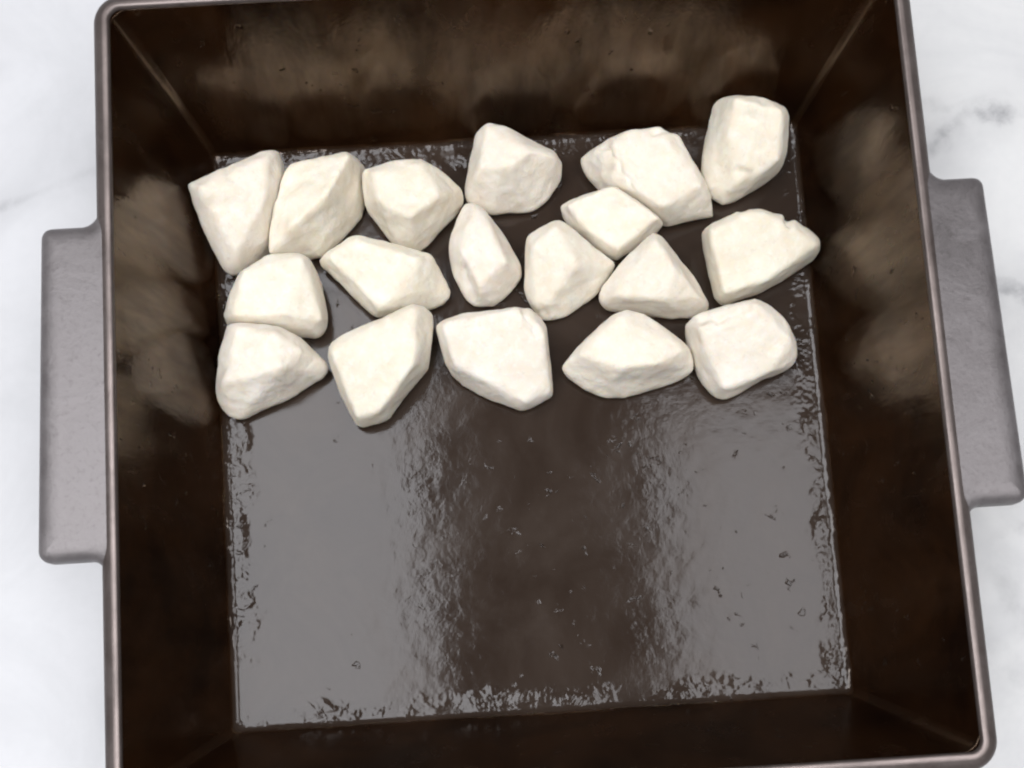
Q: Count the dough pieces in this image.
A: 18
